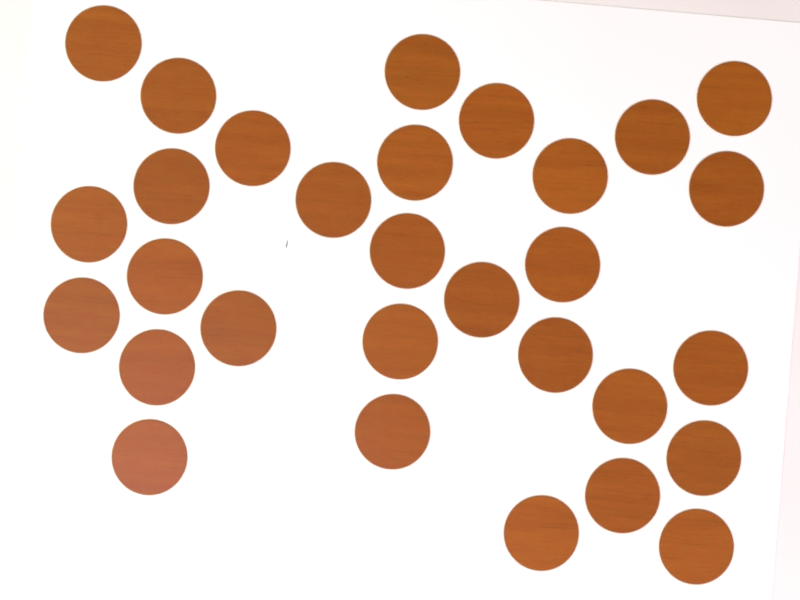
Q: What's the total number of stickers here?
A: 30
